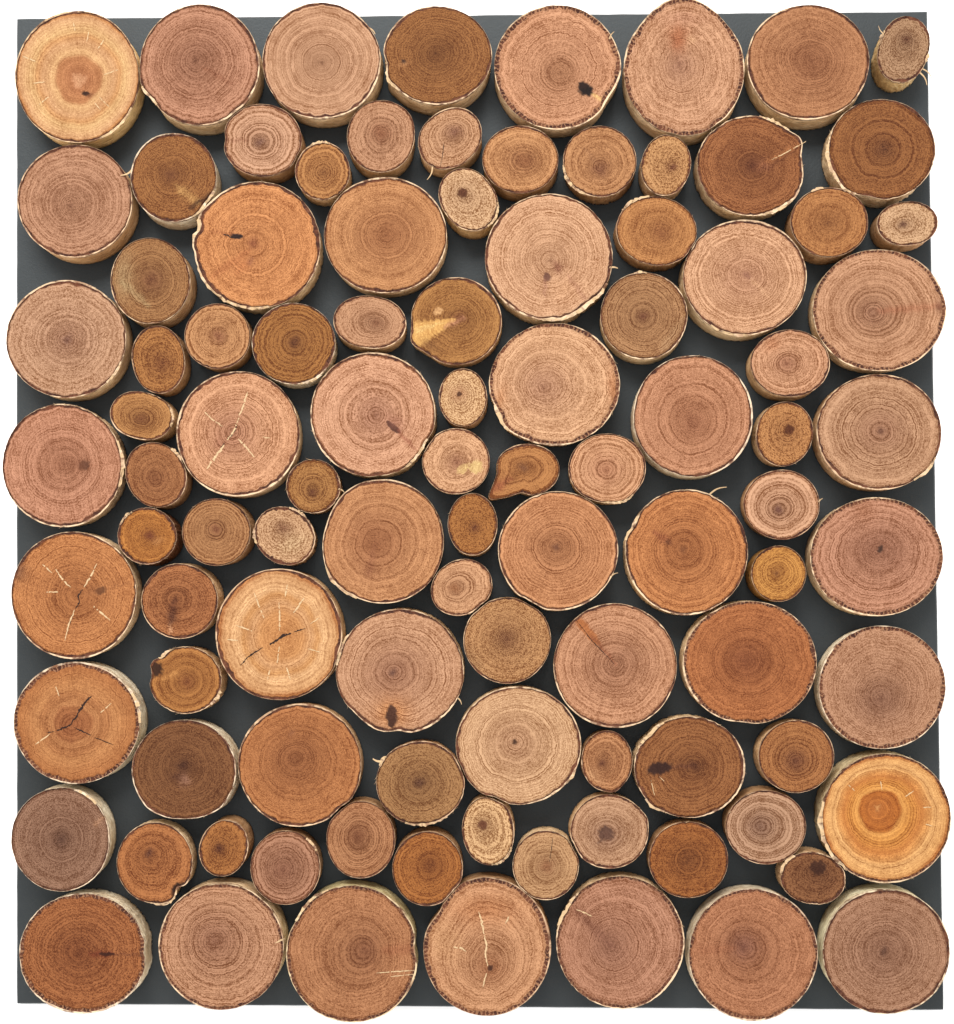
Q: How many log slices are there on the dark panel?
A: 99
